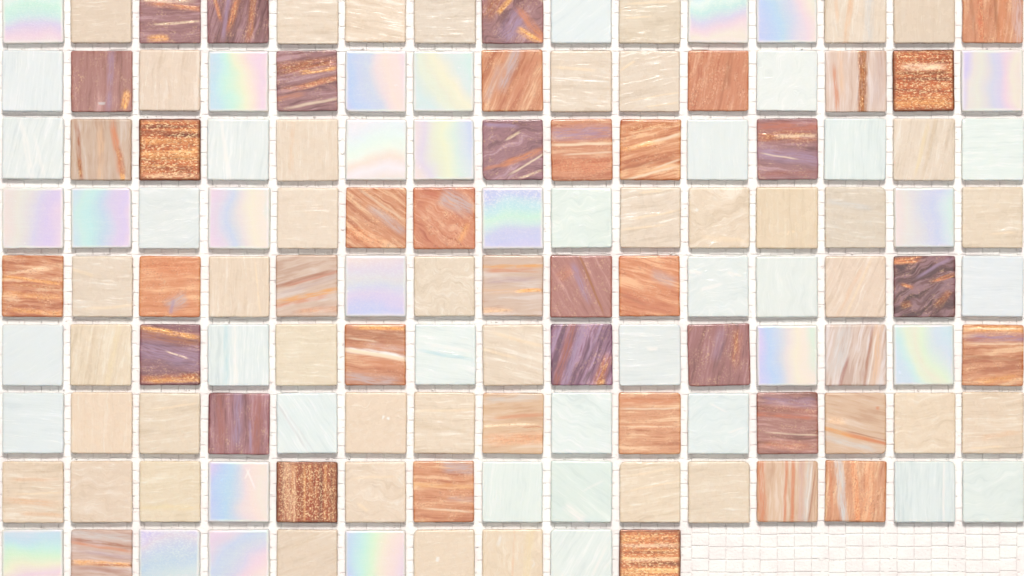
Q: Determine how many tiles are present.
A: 130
